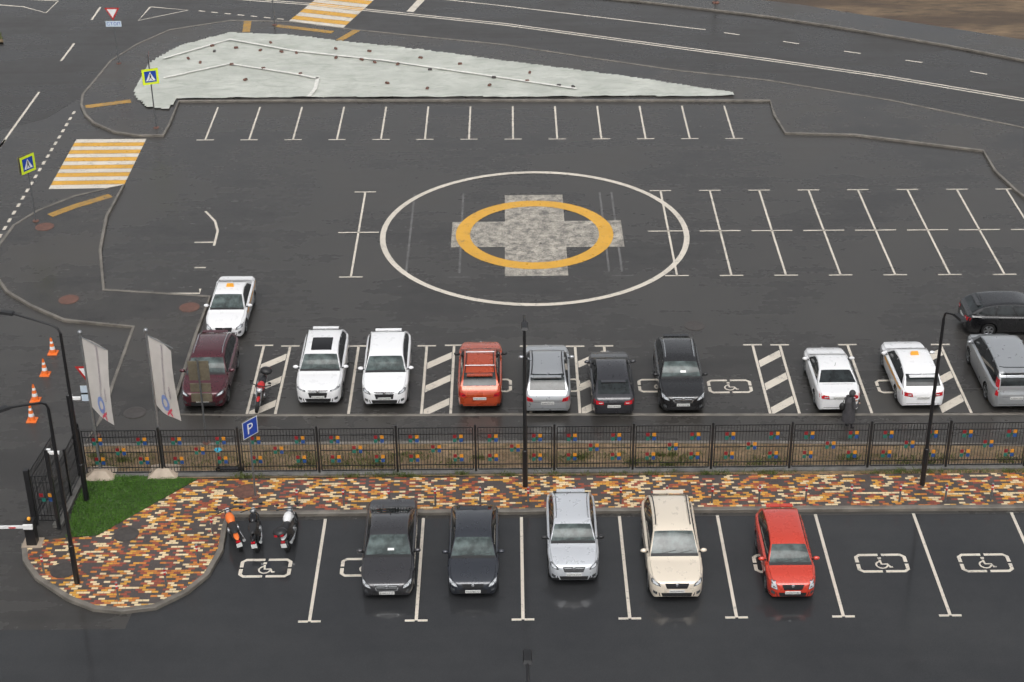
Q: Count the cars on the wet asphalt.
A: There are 17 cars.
